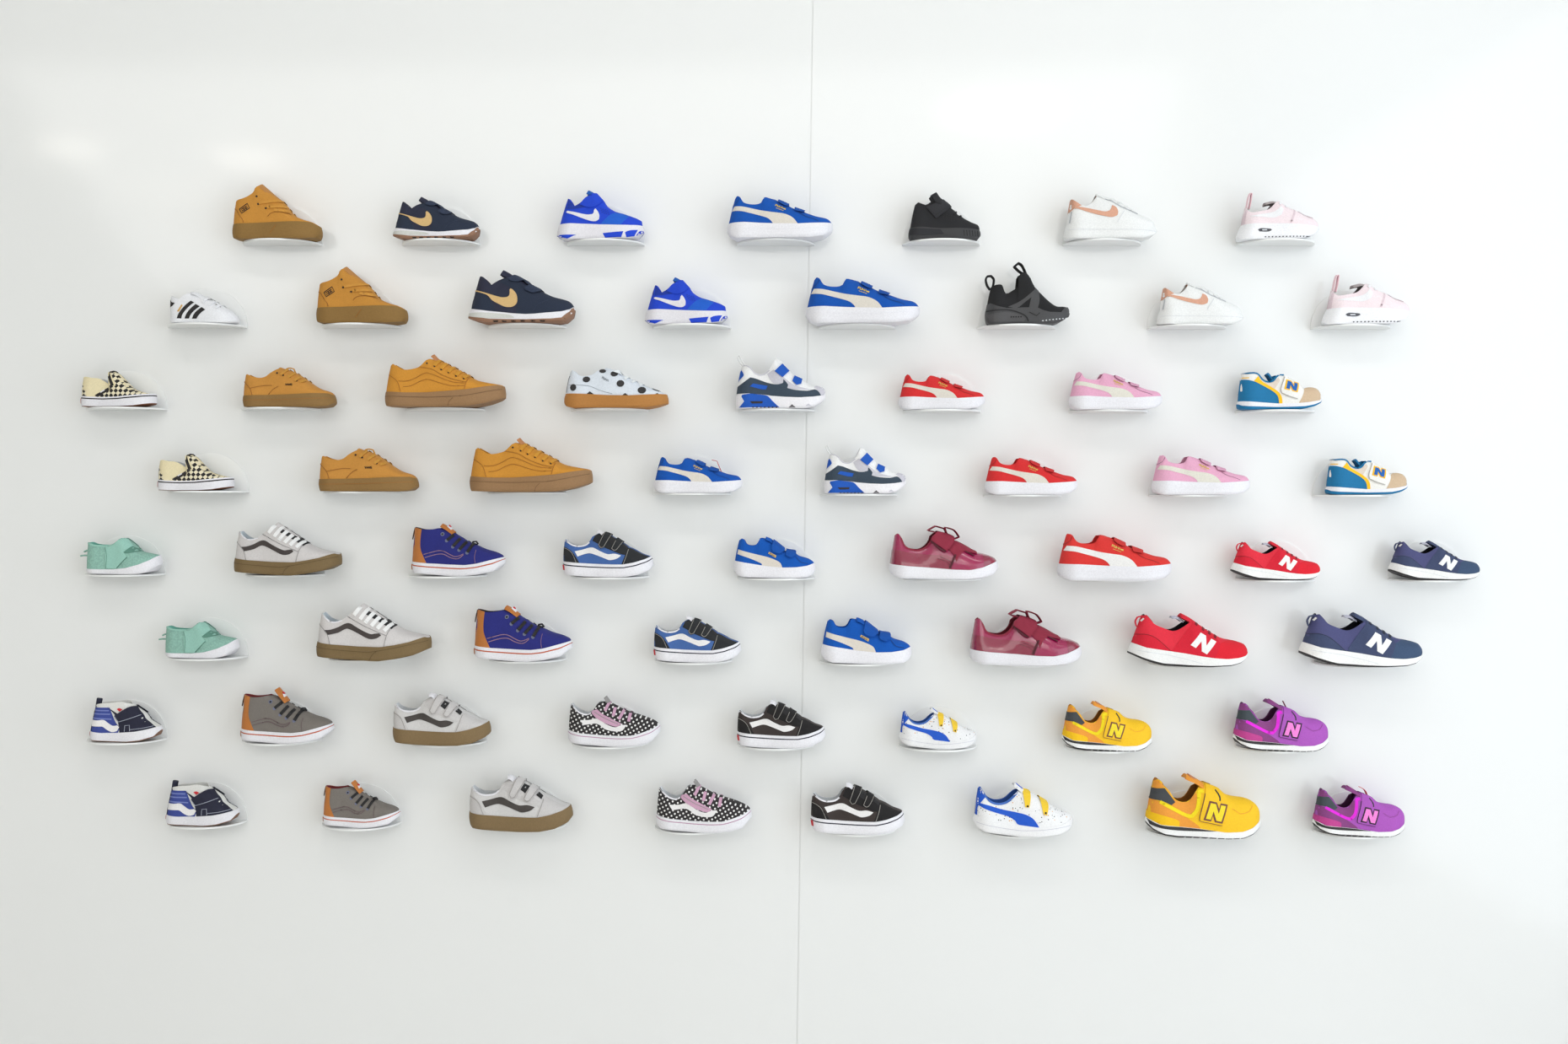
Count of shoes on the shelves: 64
